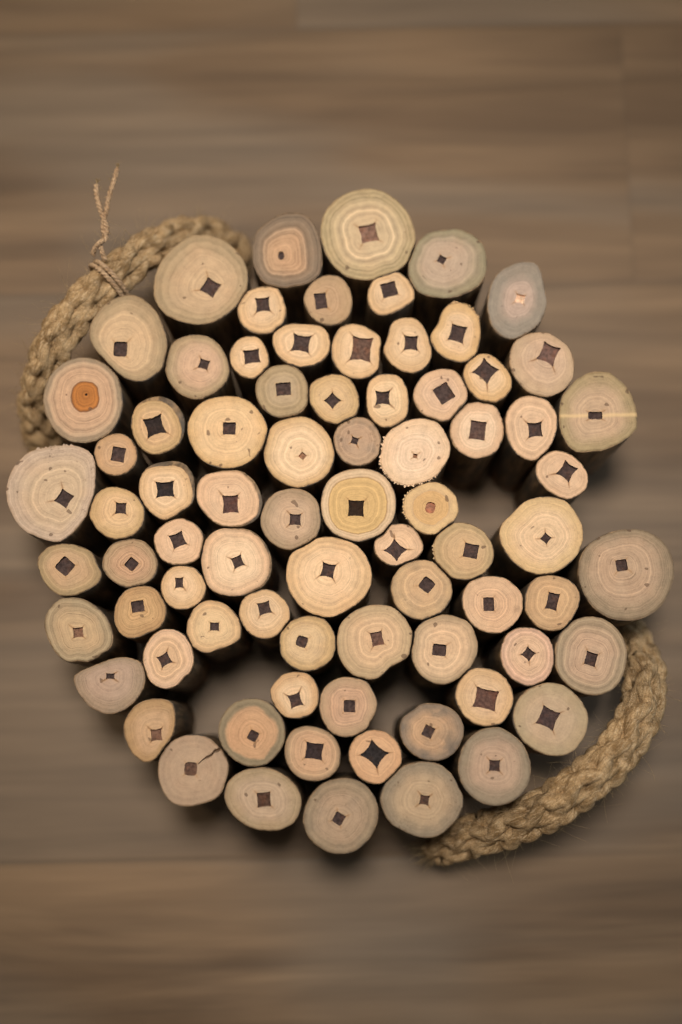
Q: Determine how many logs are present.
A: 77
